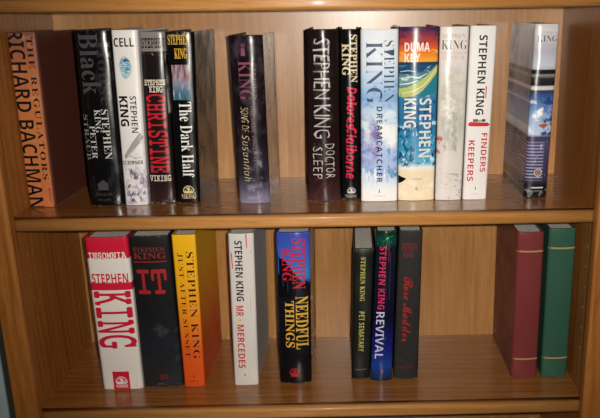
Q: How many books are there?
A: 23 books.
